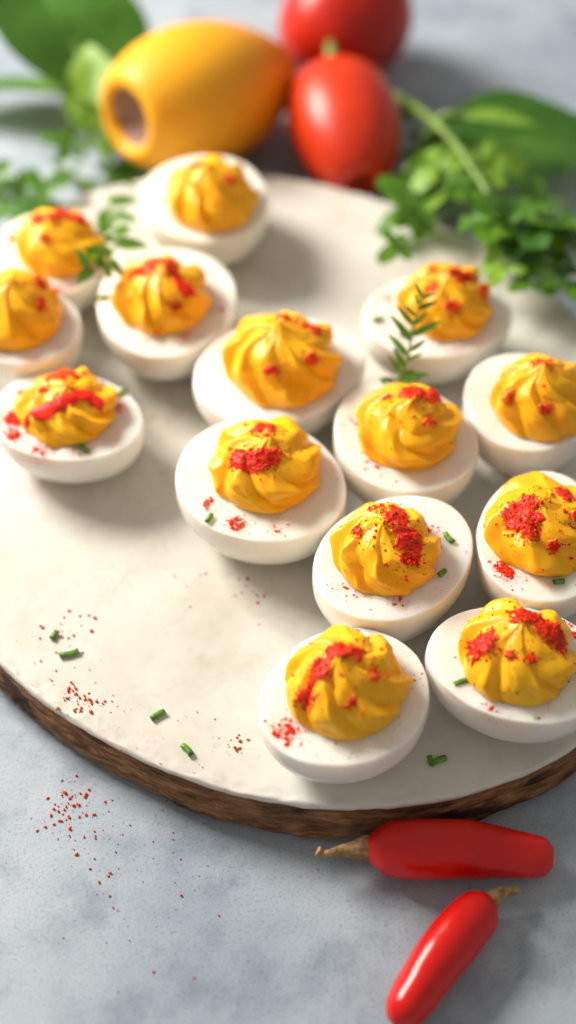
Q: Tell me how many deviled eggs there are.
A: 14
